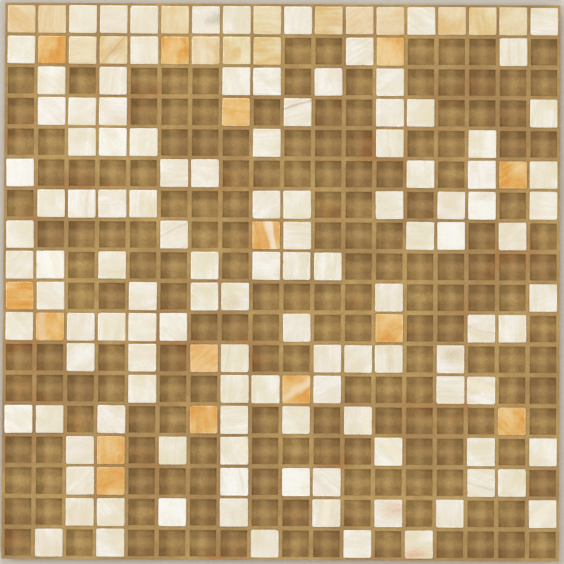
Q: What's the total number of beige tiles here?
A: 15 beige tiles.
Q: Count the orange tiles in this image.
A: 15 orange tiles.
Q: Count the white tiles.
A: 118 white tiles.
